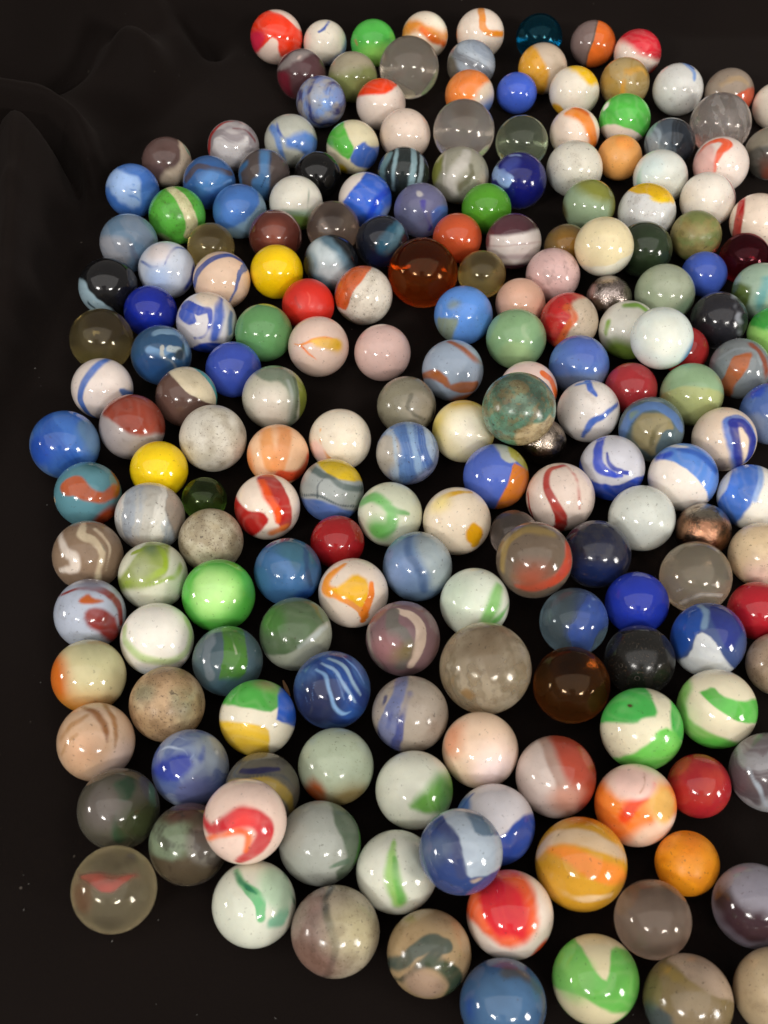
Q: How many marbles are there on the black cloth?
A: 200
